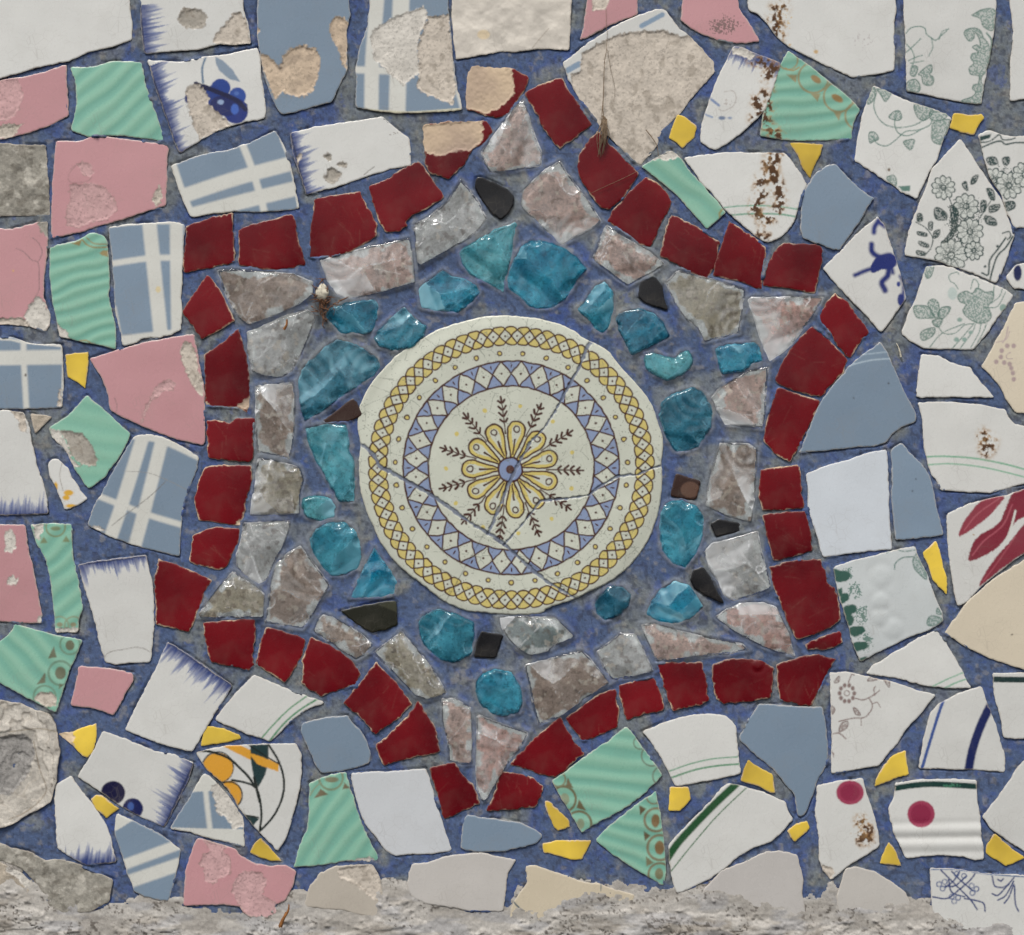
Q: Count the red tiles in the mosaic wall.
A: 38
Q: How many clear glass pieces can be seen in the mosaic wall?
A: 26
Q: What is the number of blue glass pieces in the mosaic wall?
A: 20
